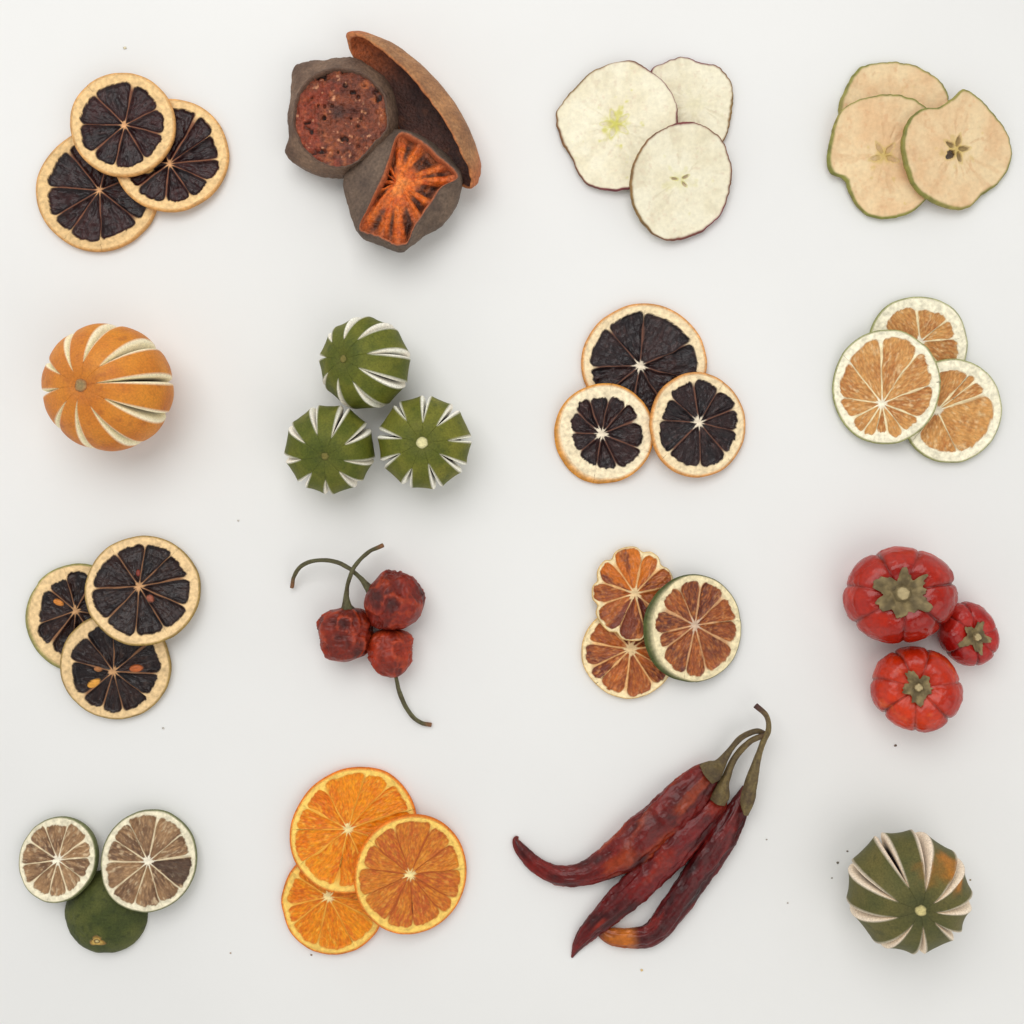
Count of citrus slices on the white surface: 20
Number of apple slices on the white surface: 6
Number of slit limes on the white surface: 4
